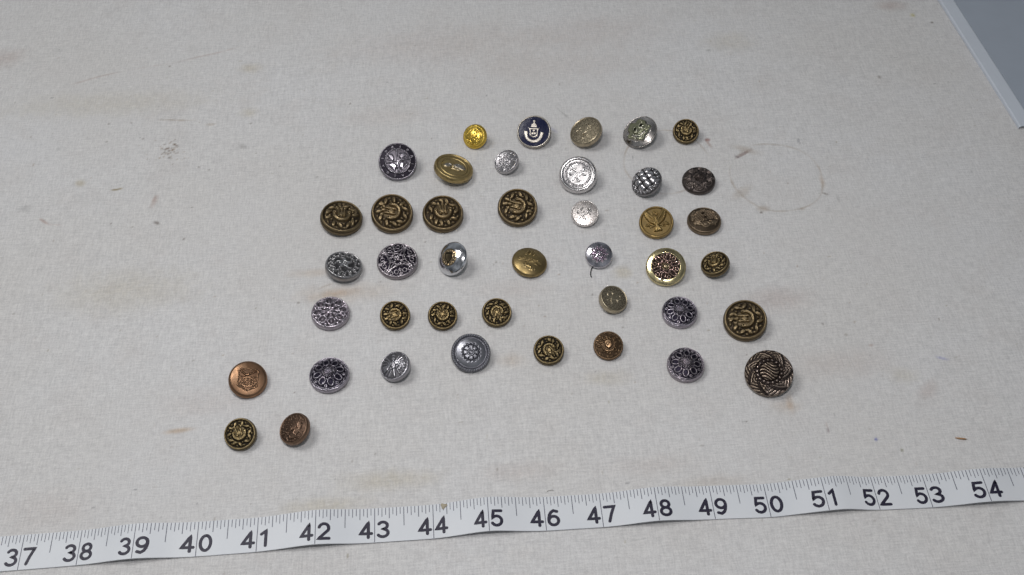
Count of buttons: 42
